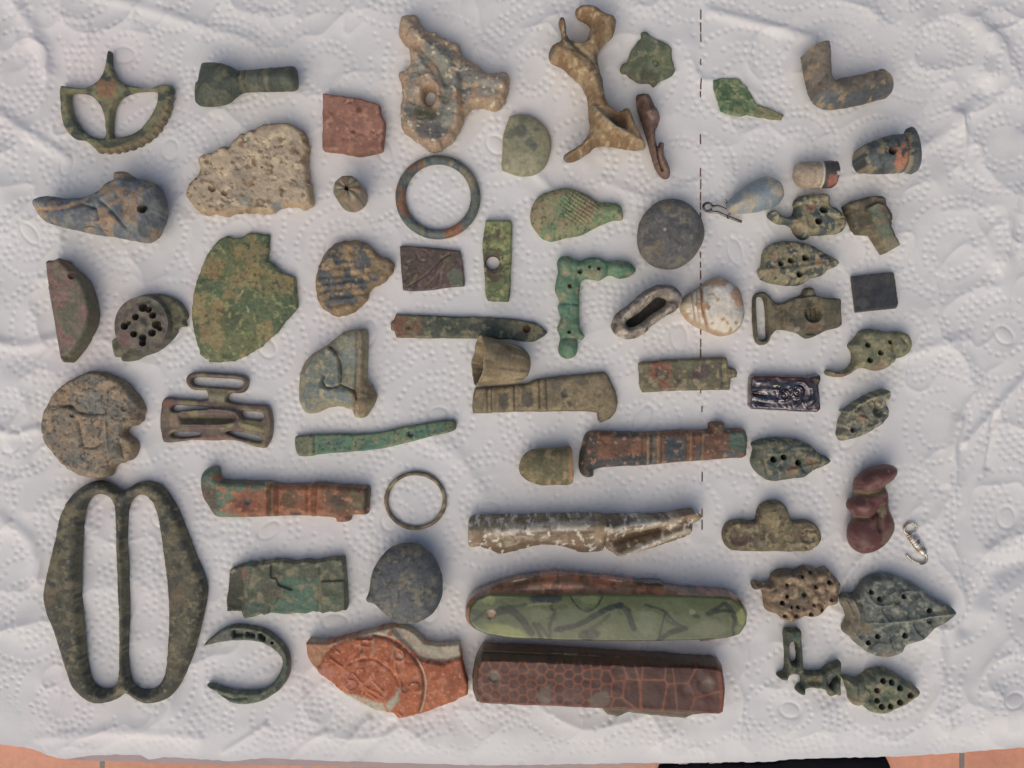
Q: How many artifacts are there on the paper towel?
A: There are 64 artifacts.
